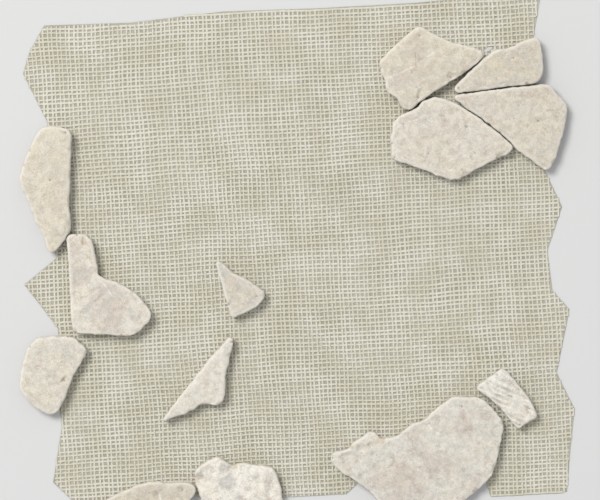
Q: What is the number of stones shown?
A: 13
